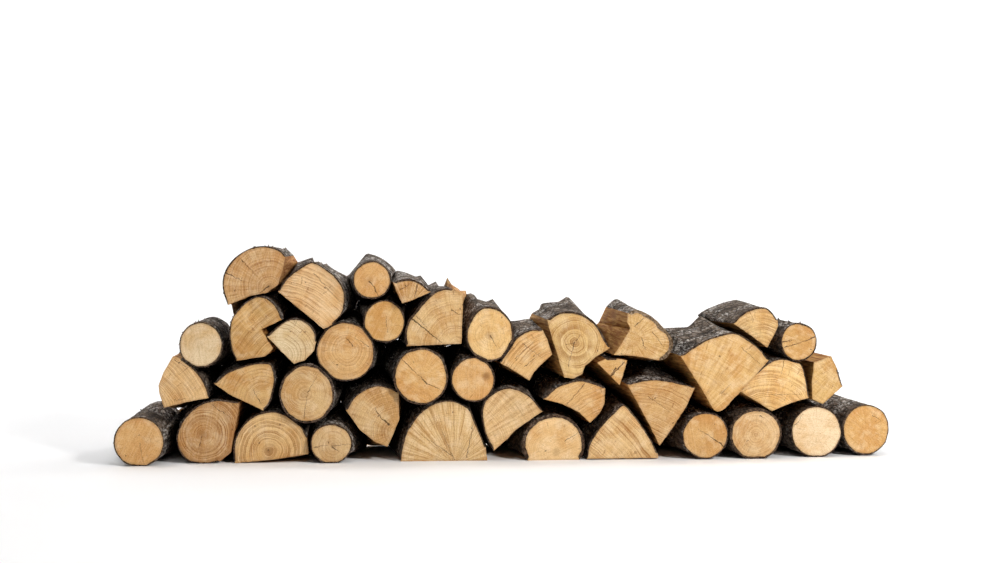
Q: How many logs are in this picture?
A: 40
